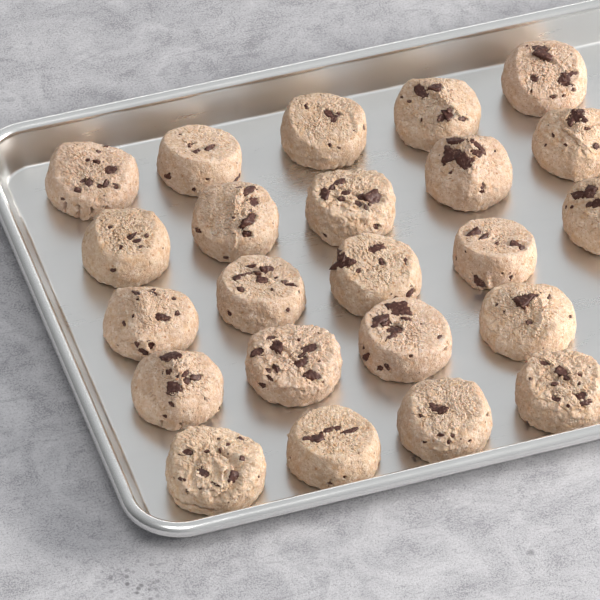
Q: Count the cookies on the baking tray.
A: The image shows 23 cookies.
